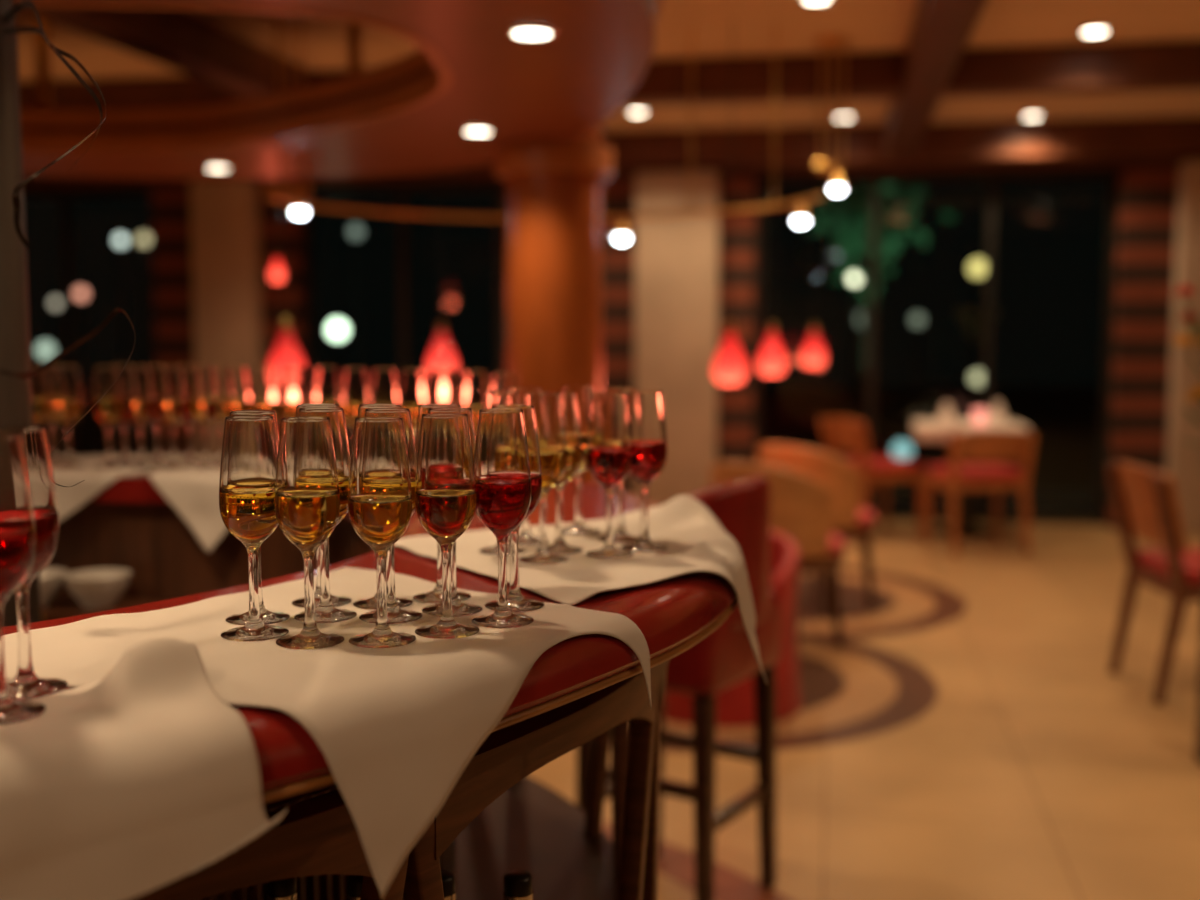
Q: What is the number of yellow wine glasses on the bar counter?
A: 33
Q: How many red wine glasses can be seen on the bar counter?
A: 11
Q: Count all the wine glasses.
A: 44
